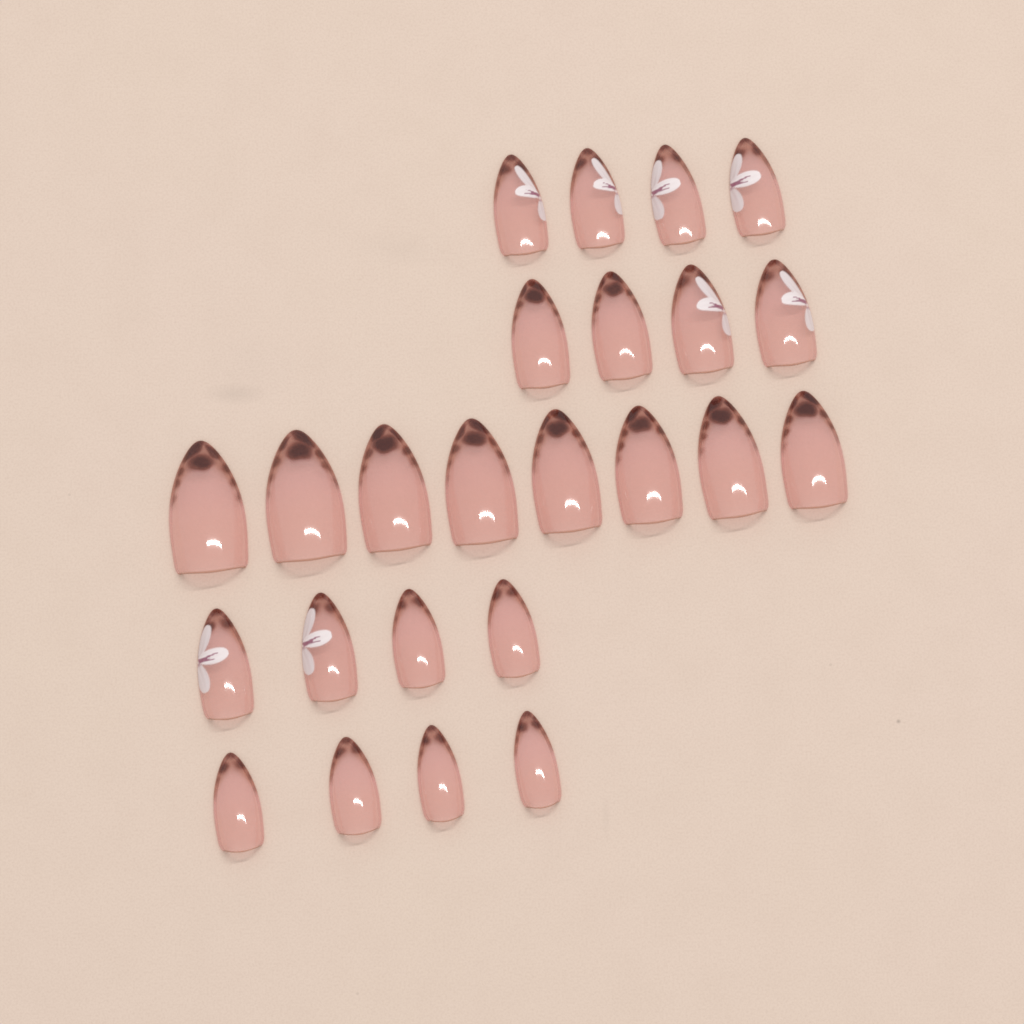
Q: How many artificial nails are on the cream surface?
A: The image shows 24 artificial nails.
